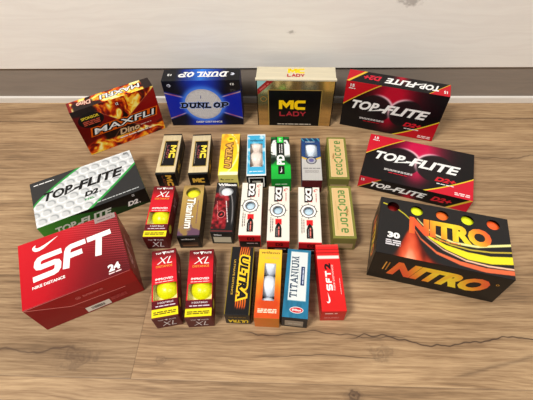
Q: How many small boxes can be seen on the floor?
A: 20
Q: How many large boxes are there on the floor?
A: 8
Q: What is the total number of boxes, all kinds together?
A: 28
